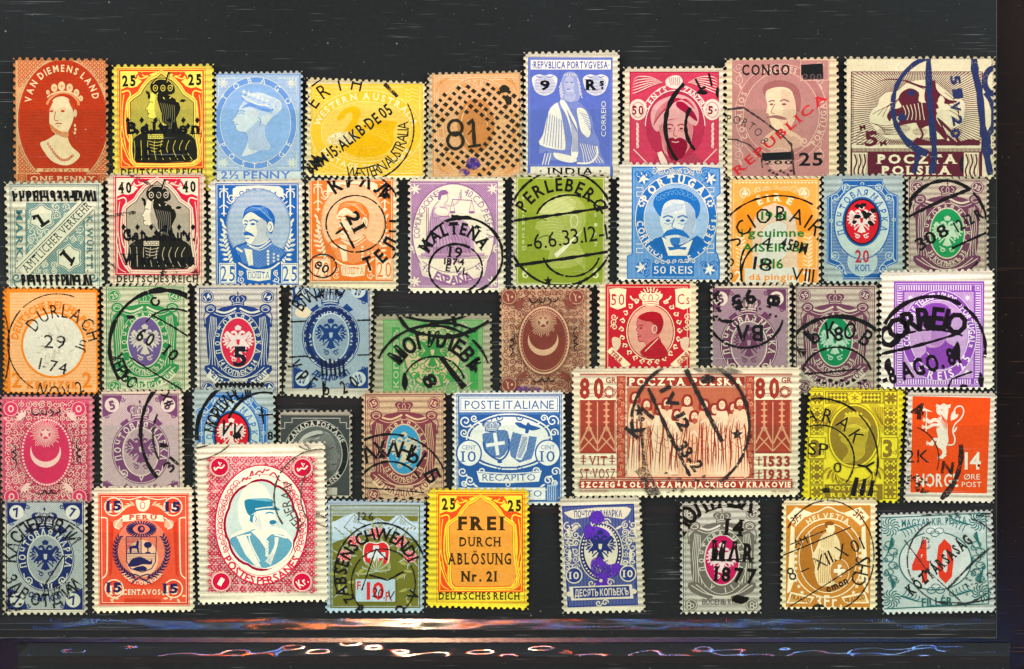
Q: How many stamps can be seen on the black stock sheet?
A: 47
